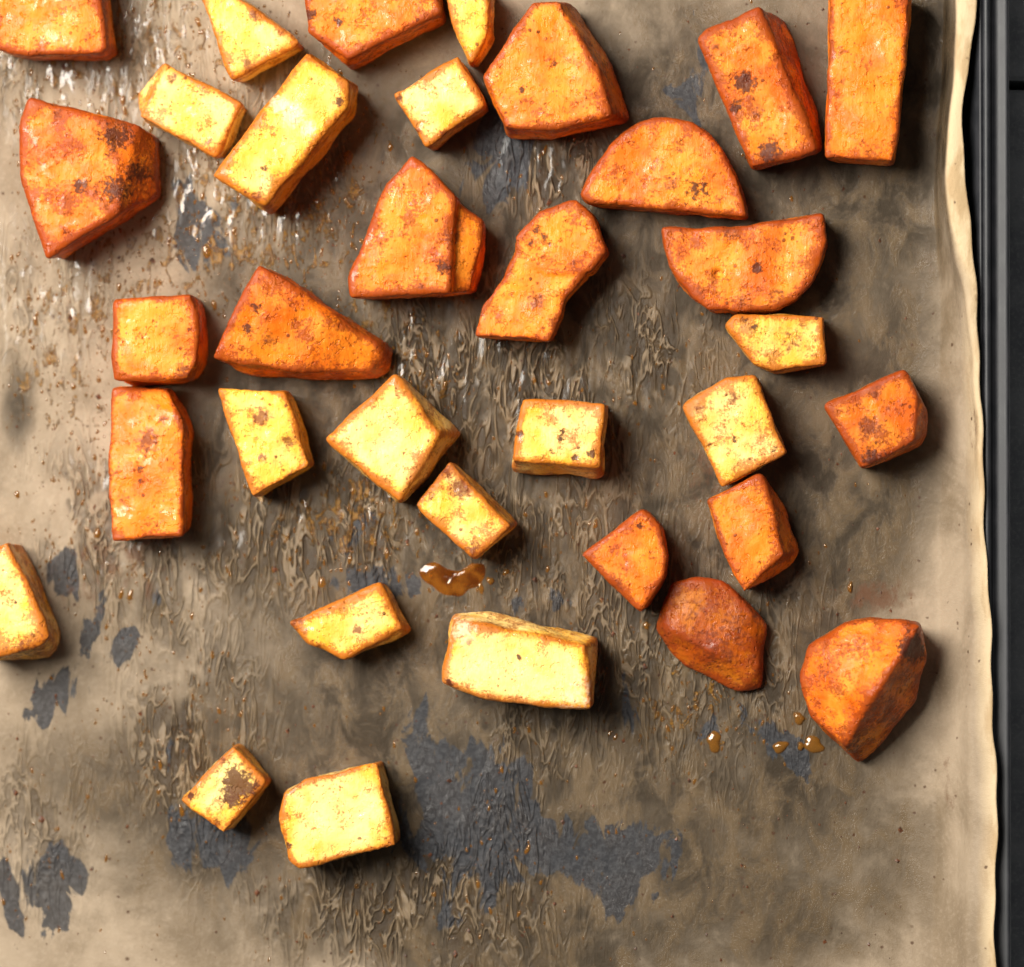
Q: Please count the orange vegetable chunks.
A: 18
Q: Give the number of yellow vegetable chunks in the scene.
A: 16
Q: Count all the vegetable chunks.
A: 34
